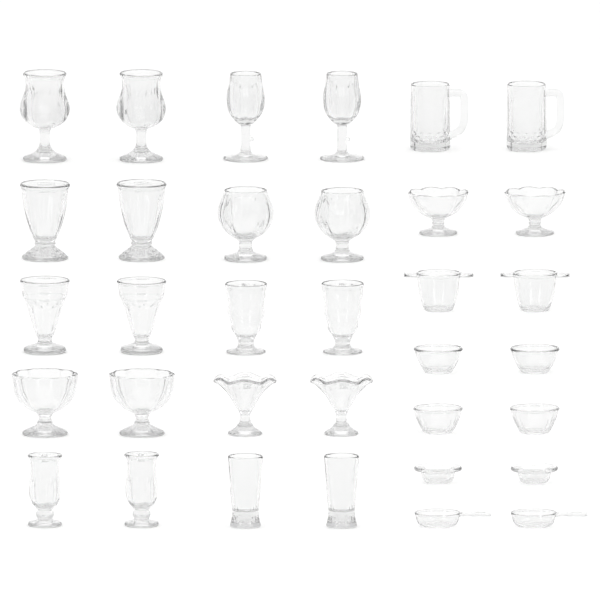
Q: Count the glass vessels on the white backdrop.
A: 34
